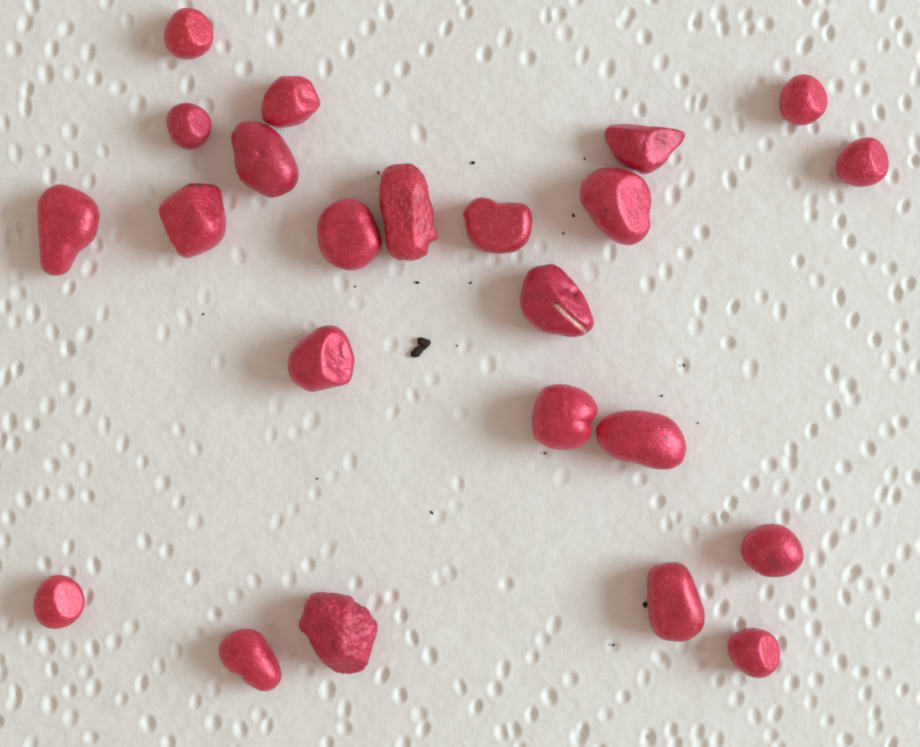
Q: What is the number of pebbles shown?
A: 23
